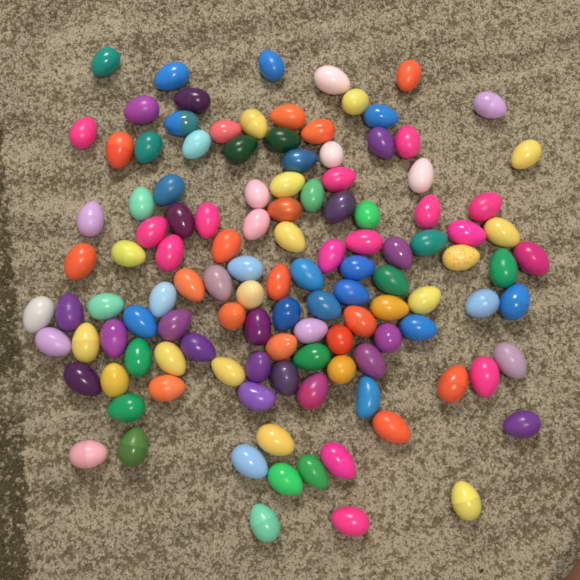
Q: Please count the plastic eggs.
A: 120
